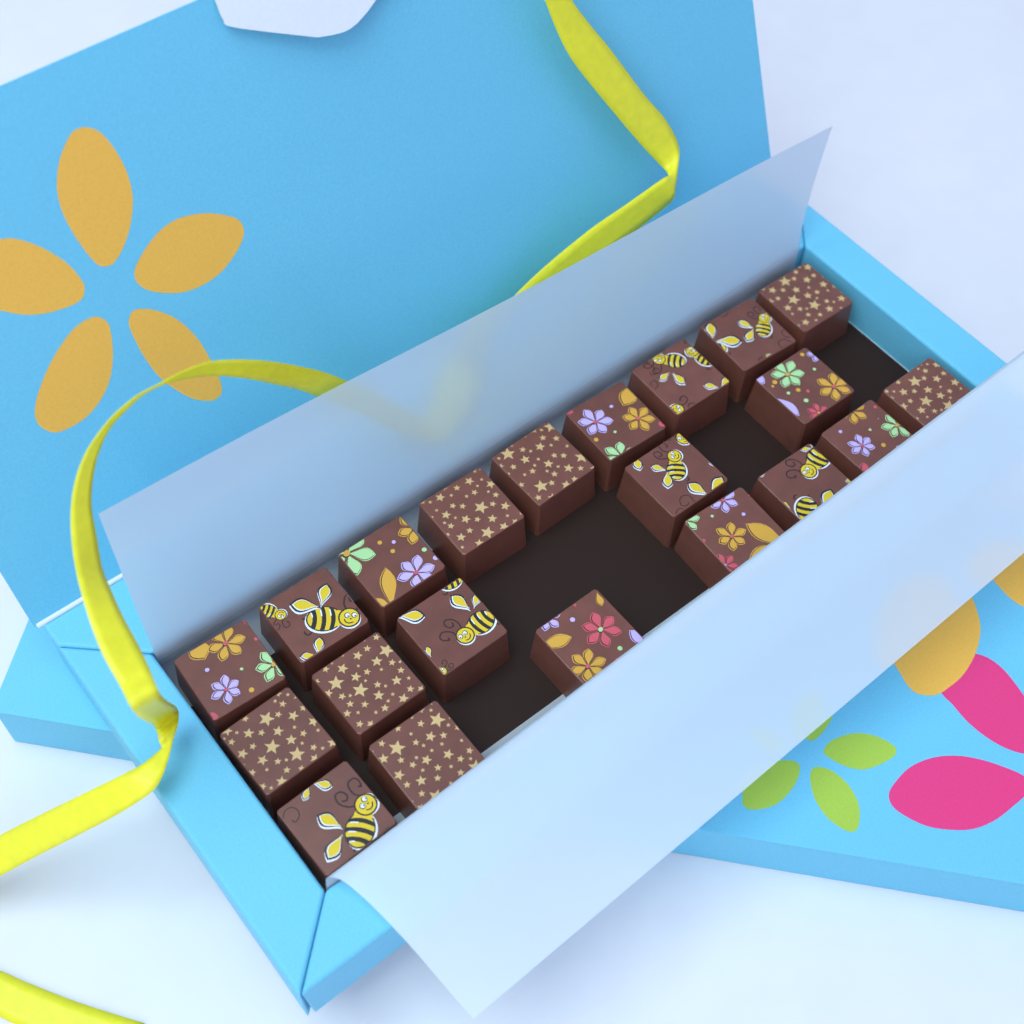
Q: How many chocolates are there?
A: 21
